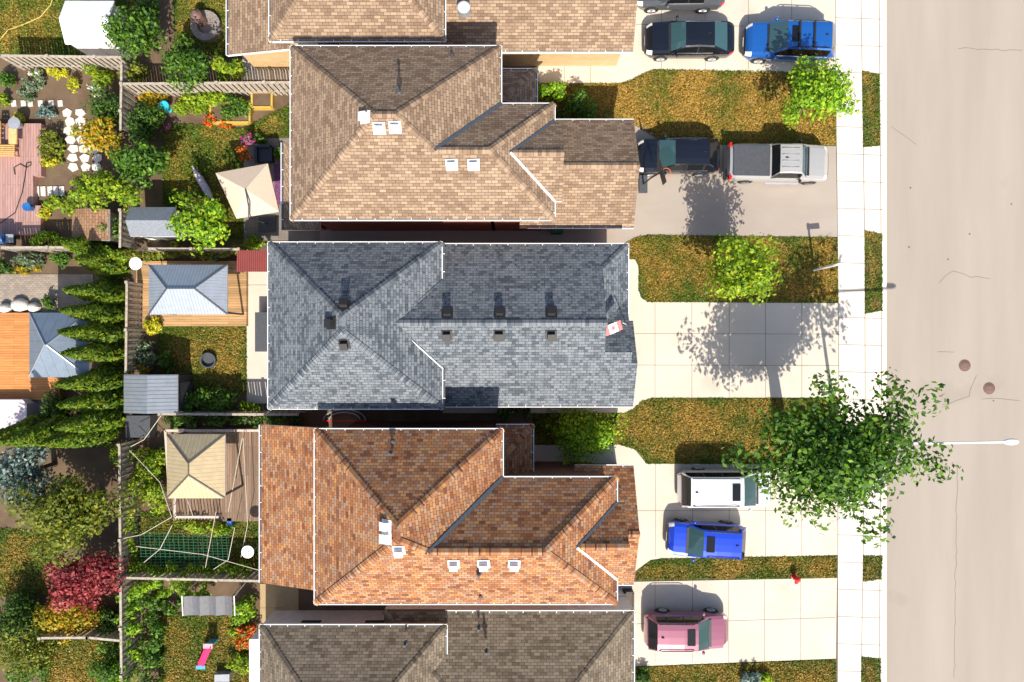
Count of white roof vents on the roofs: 11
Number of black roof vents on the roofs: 9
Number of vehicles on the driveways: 8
